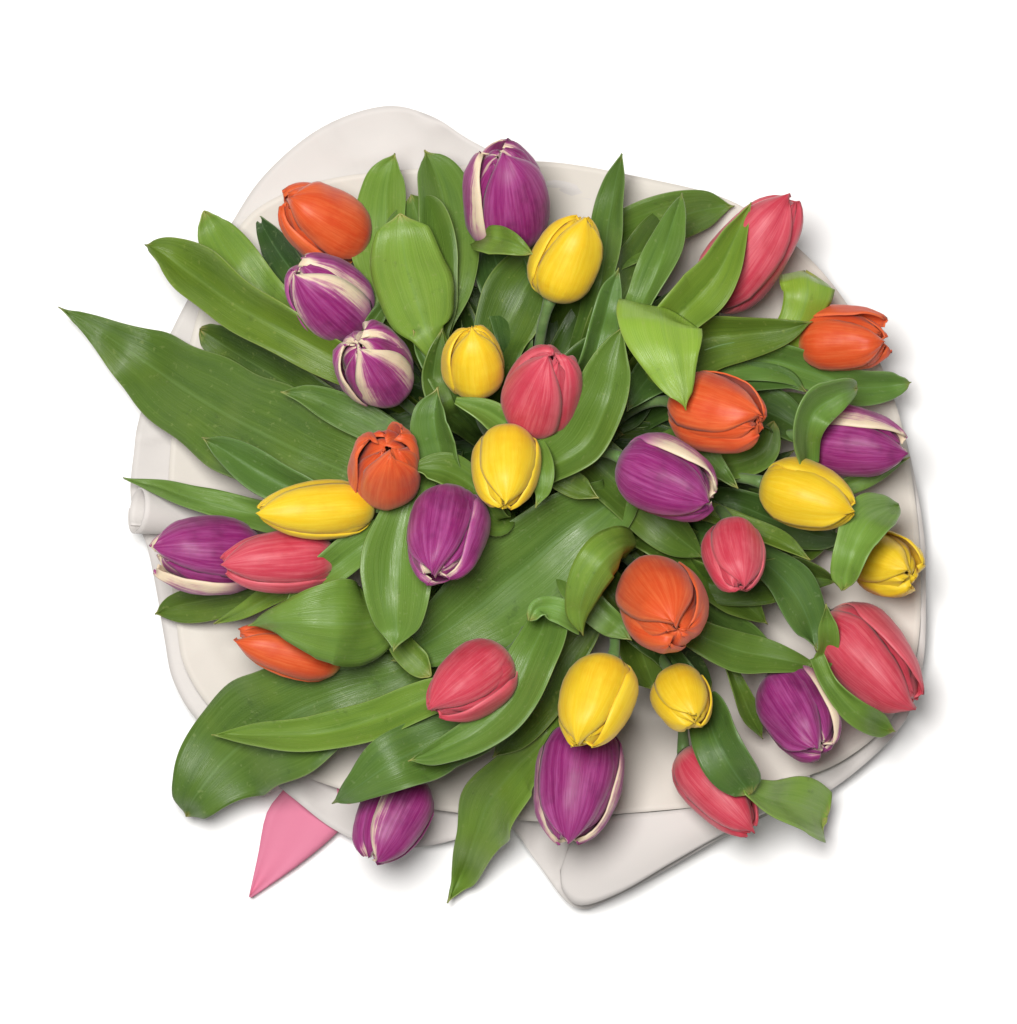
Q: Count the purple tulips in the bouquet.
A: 10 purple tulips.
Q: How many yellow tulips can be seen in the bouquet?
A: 8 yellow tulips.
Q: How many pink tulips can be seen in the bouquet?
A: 7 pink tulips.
